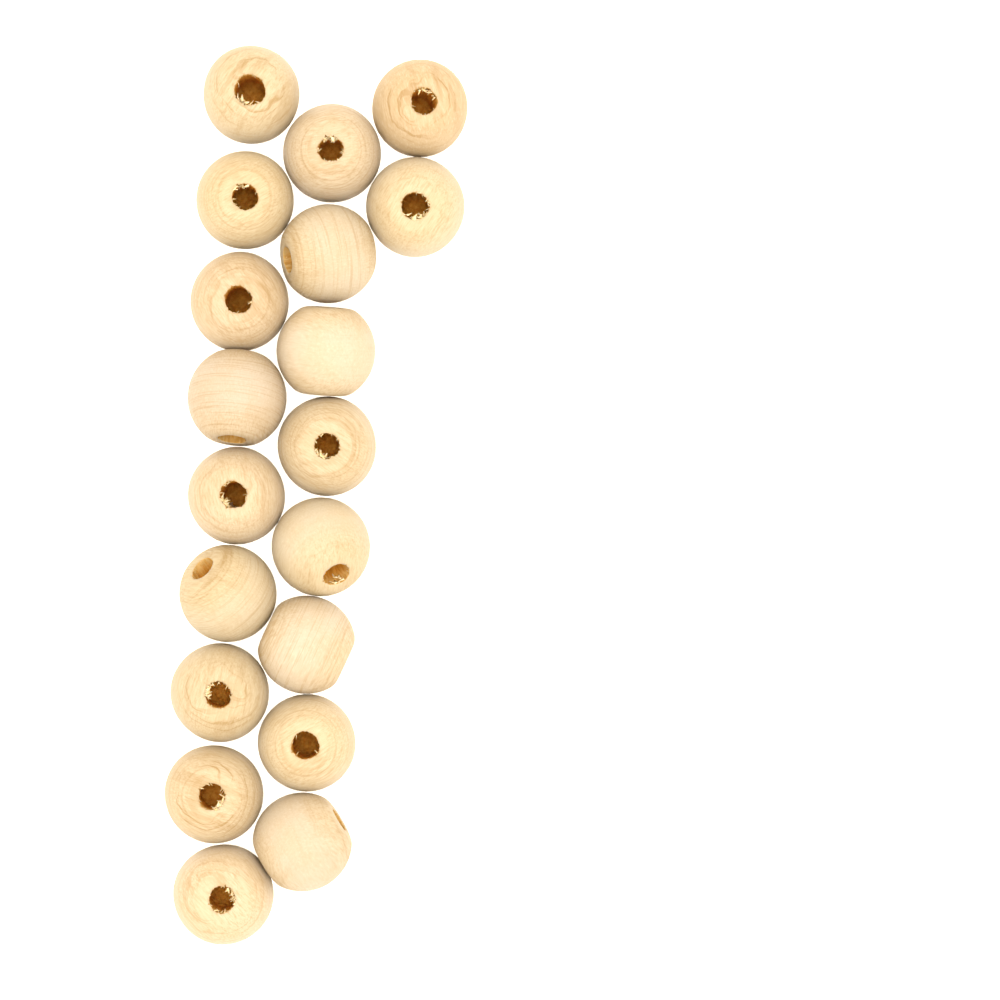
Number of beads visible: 19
